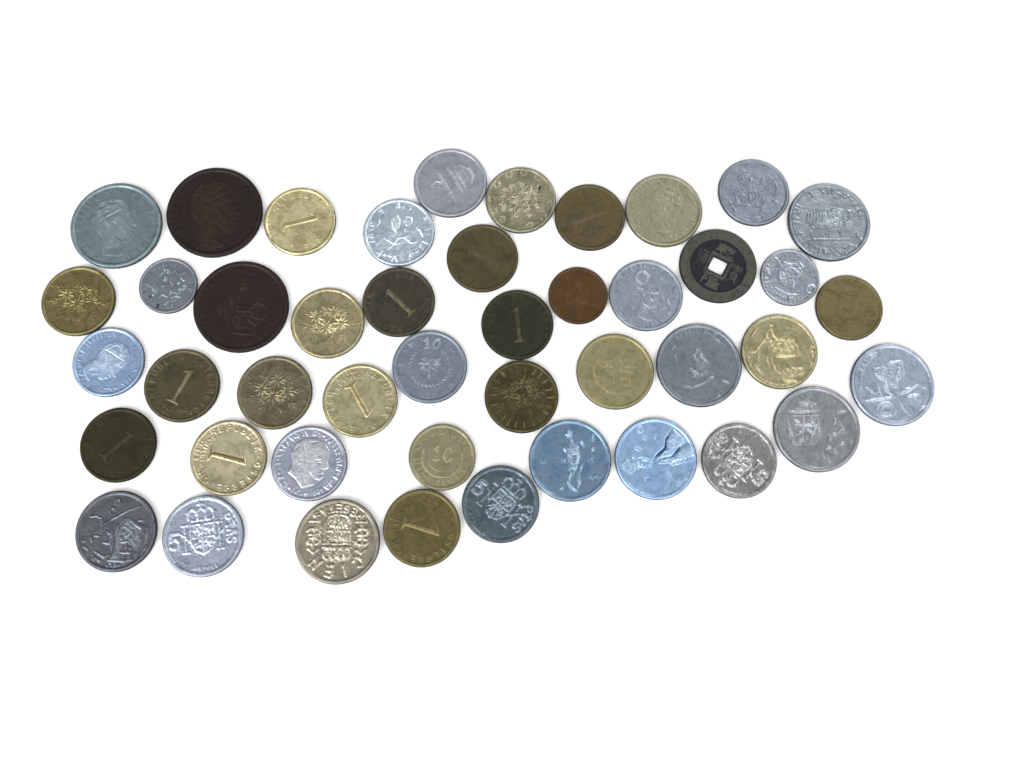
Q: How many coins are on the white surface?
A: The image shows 45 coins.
